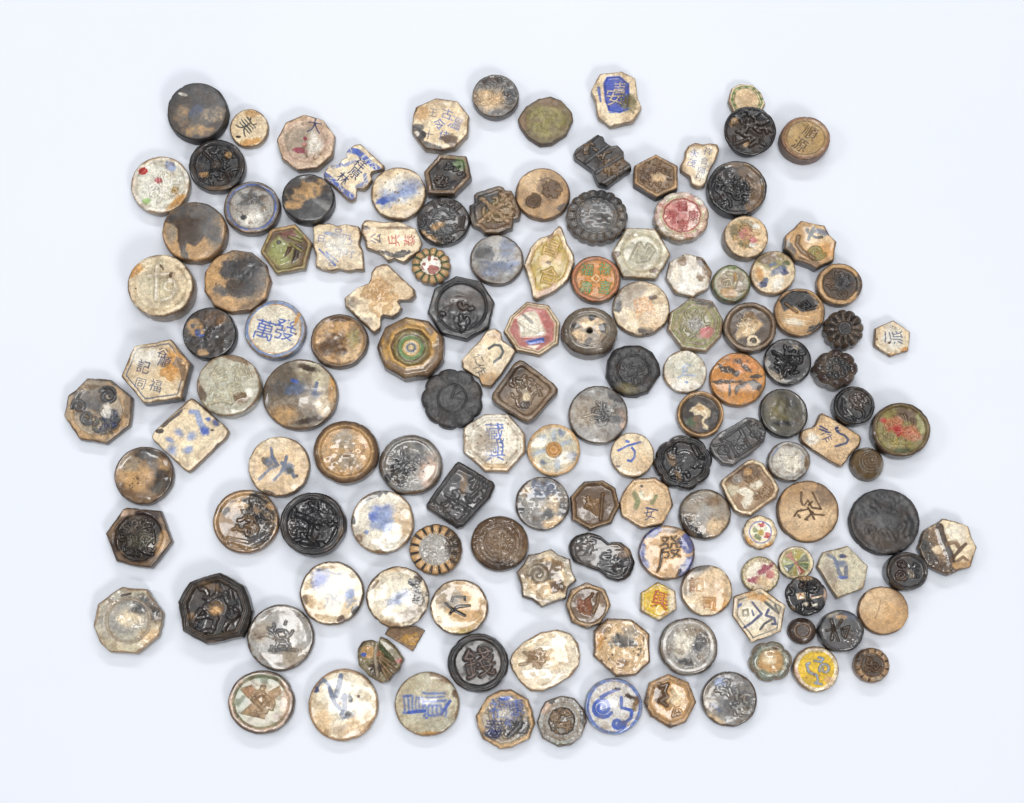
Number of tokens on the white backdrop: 141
